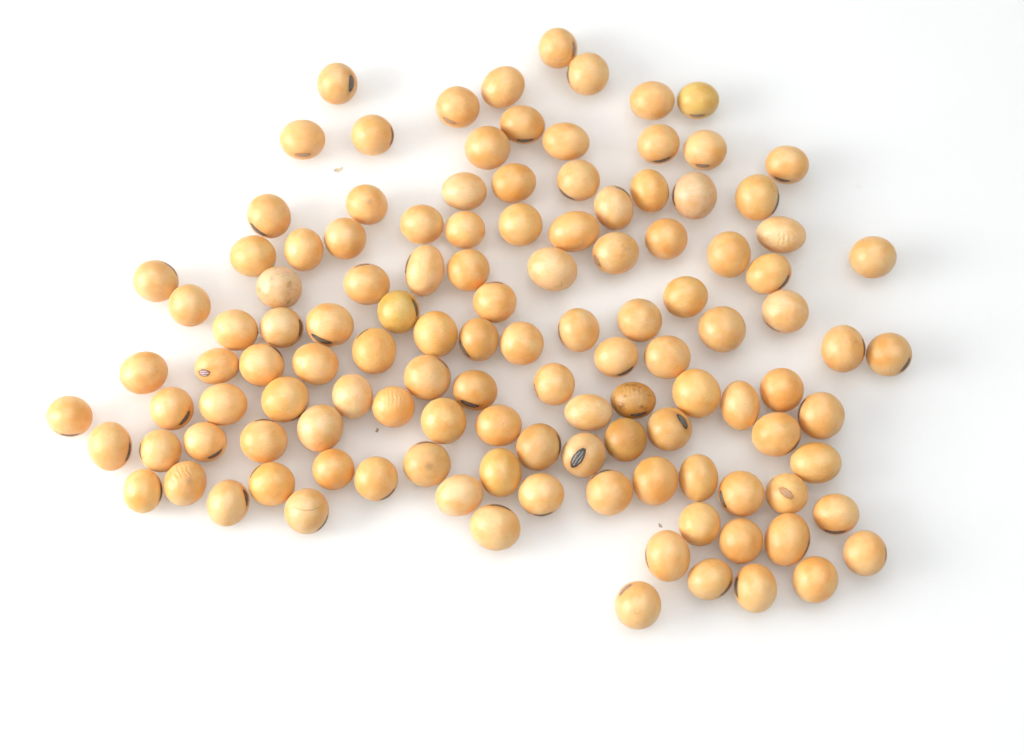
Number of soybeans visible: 121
